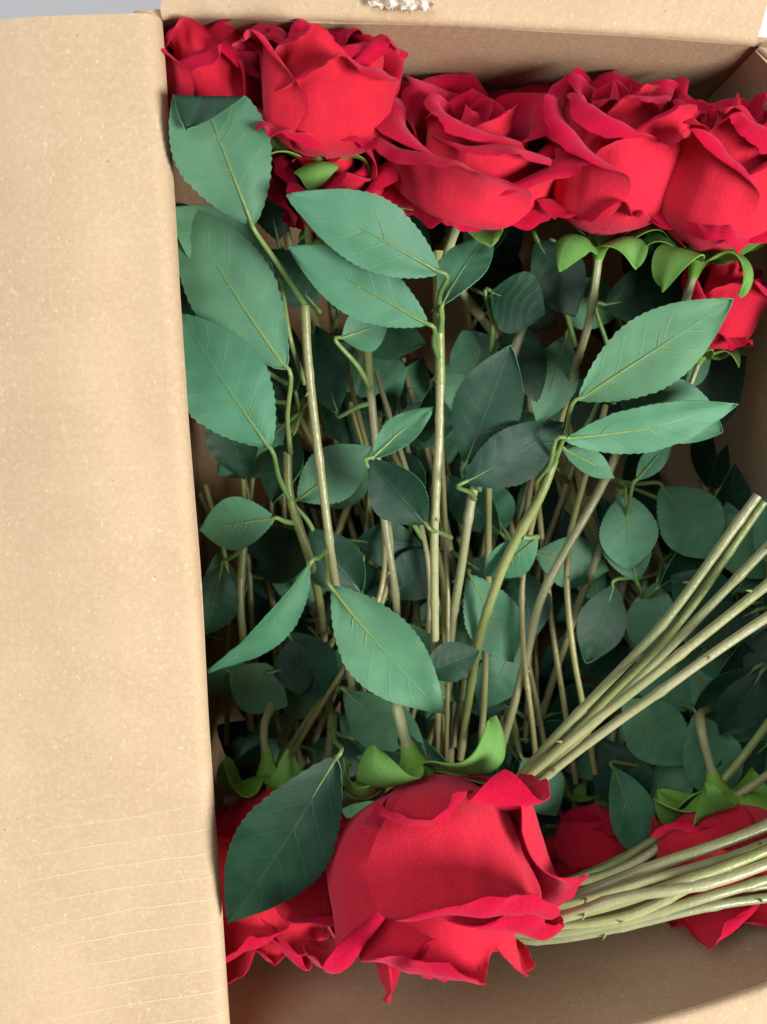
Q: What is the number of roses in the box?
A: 11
